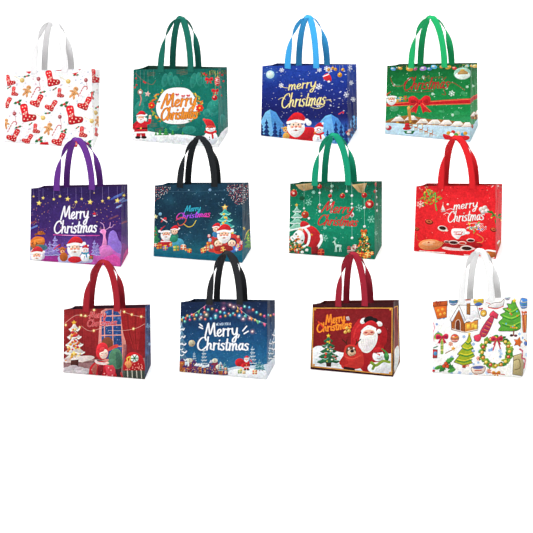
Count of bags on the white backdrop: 12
